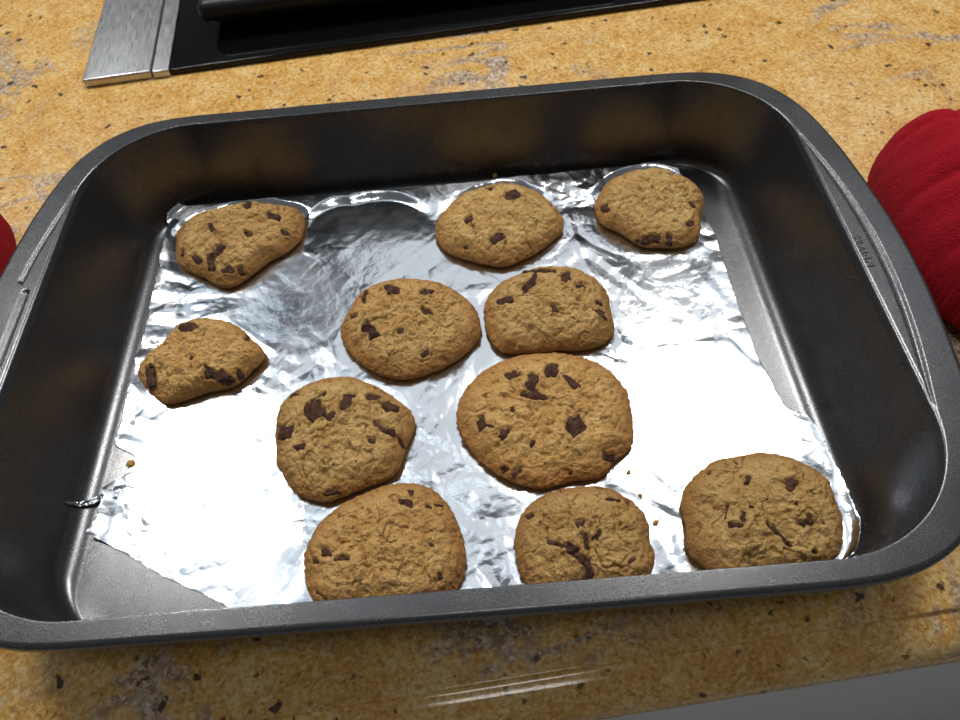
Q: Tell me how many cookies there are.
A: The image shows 11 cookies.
